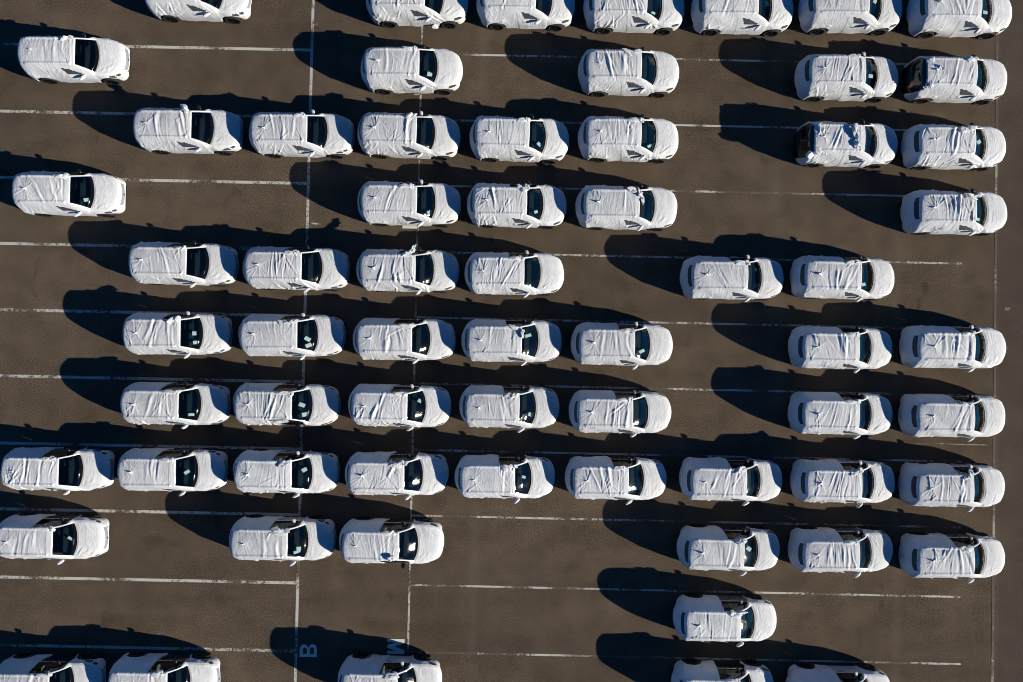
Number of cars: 65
